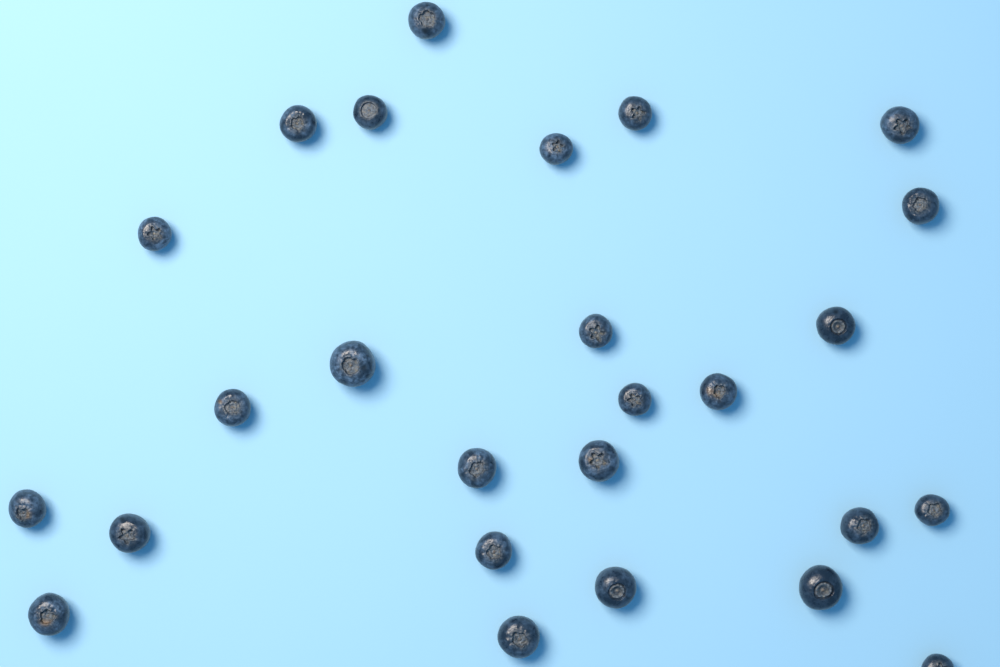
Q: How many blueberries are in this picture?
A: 26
